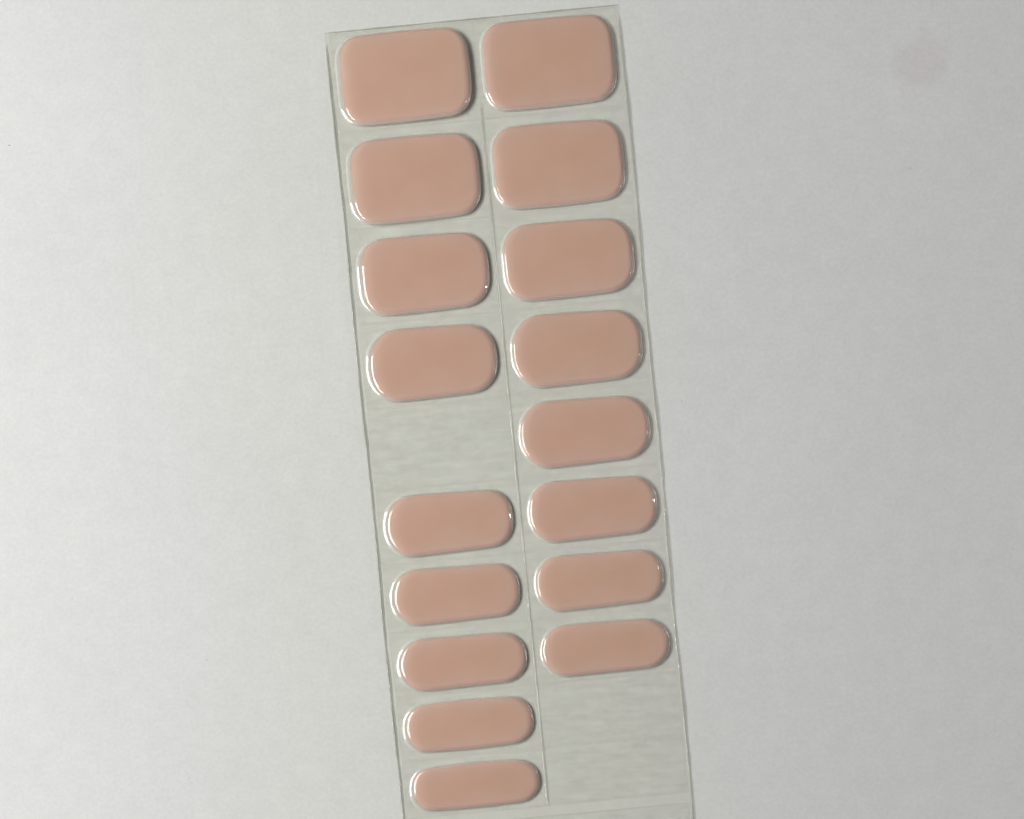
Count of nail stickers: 17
